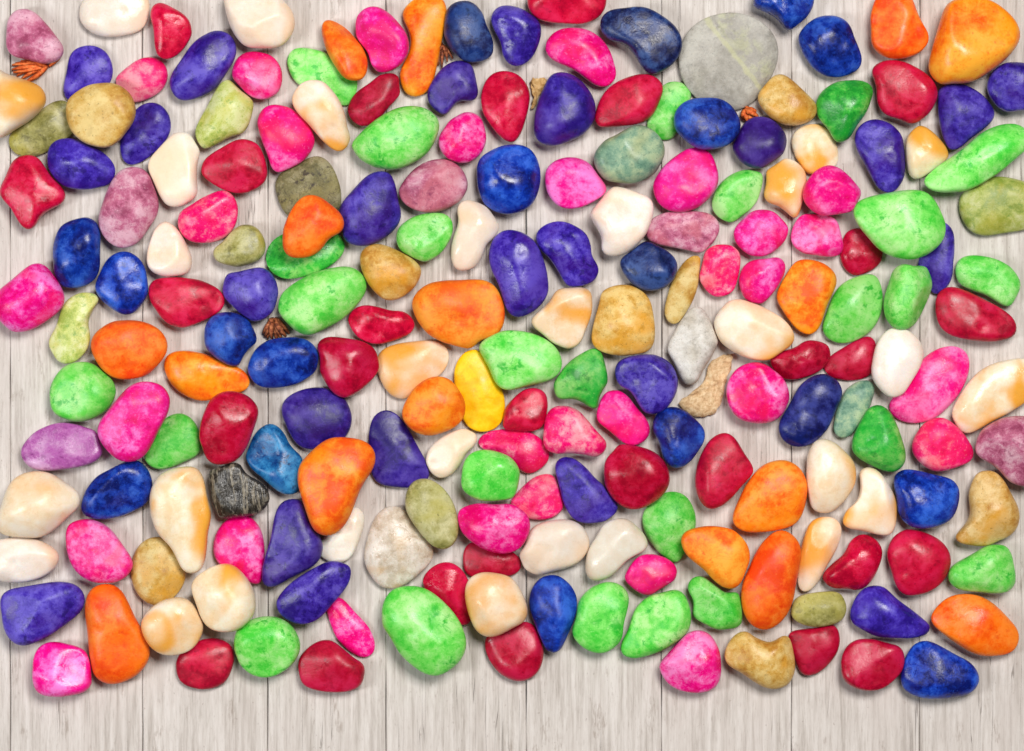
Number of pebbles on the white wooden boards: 200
